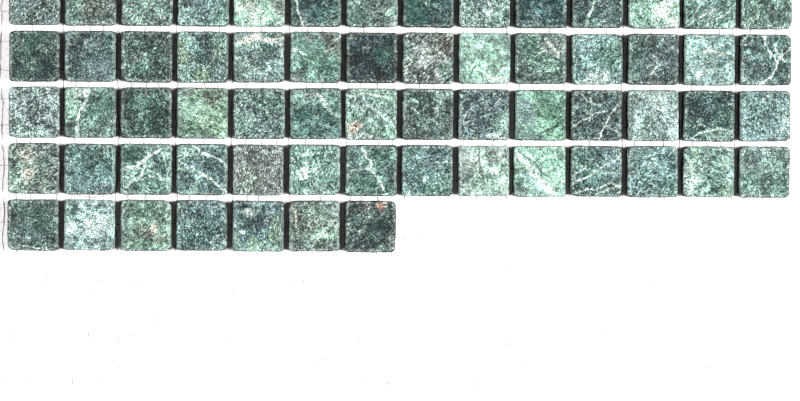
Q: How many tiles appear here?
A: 63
